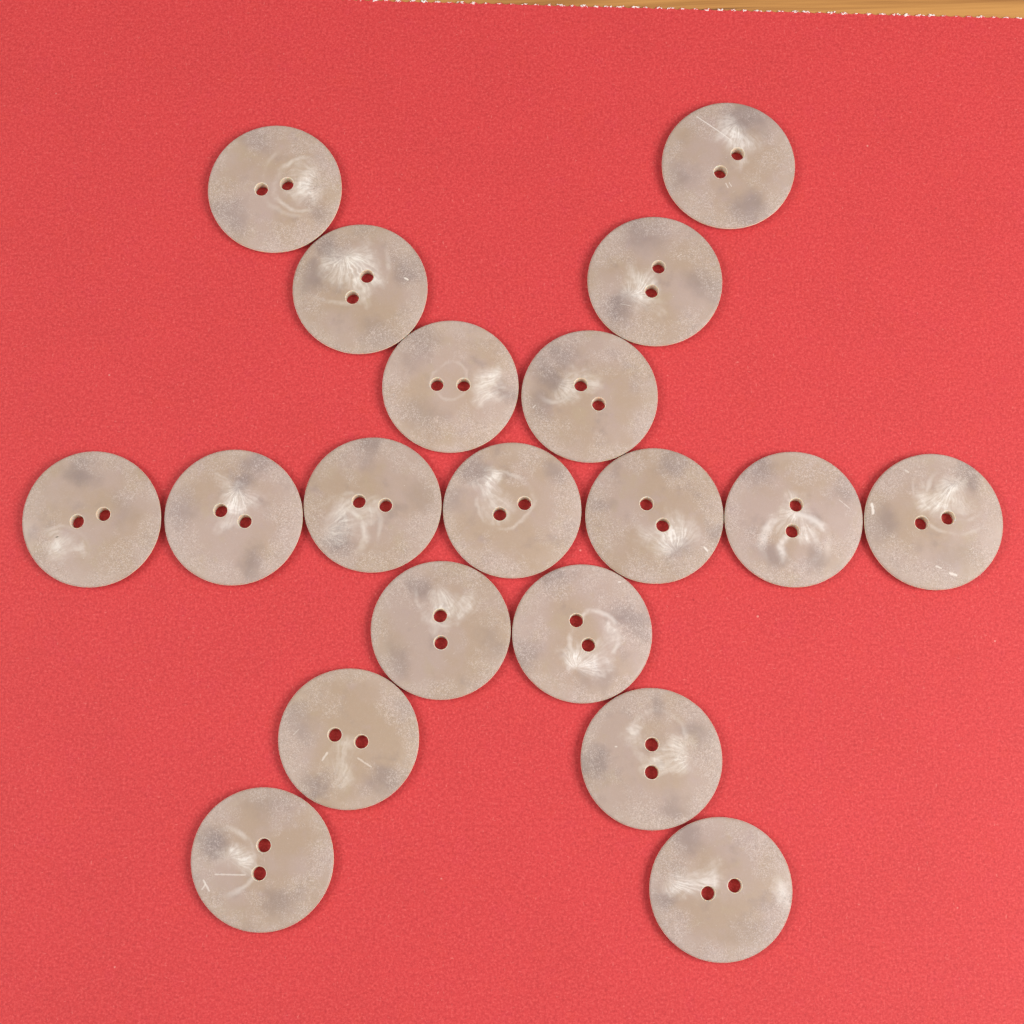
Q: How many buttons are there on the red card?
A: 19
